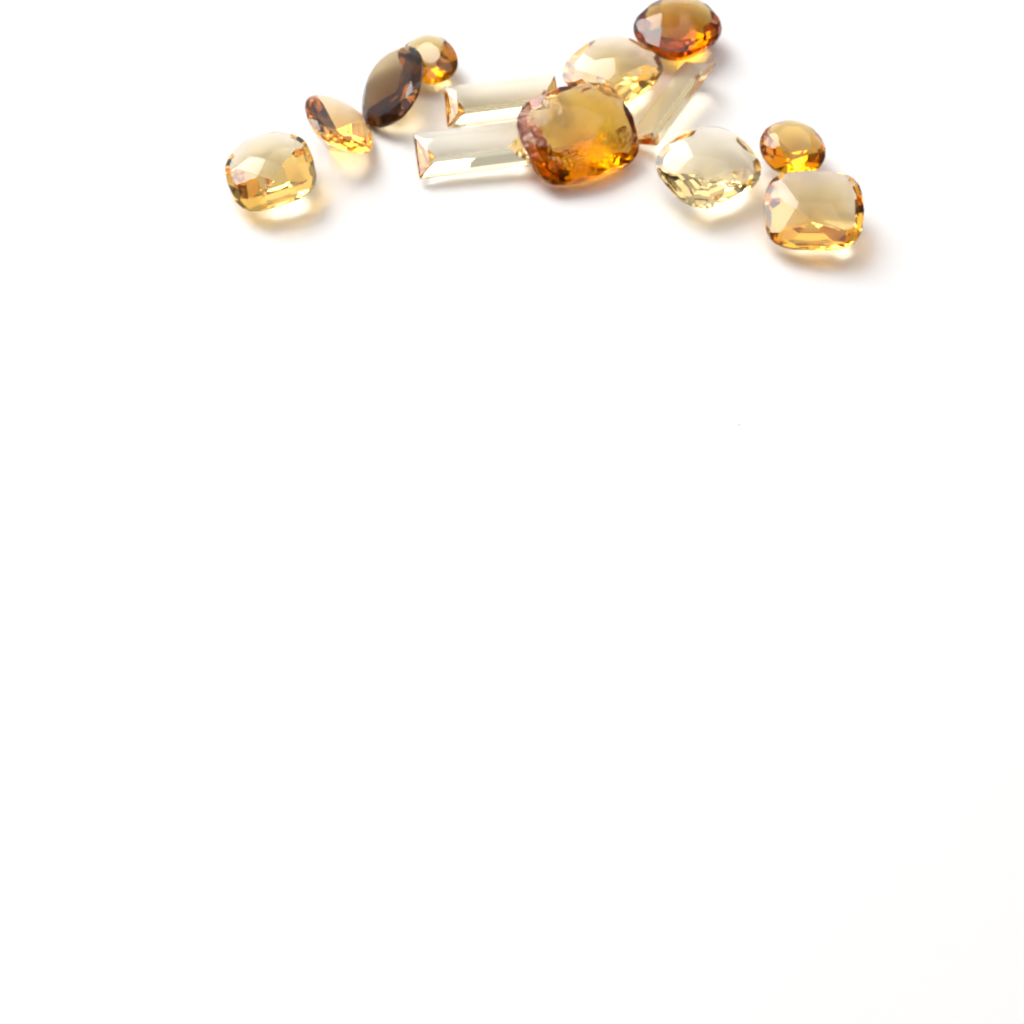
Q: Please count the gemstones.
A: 13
